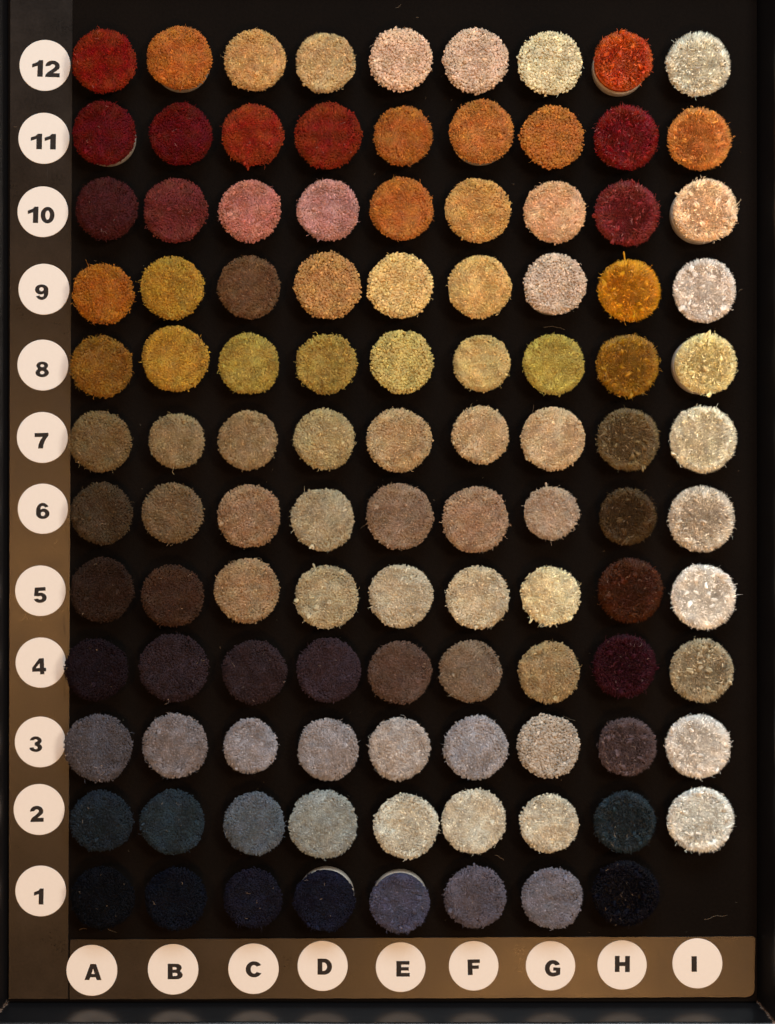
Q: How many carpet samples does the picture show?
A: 107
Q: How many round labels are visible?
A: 21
